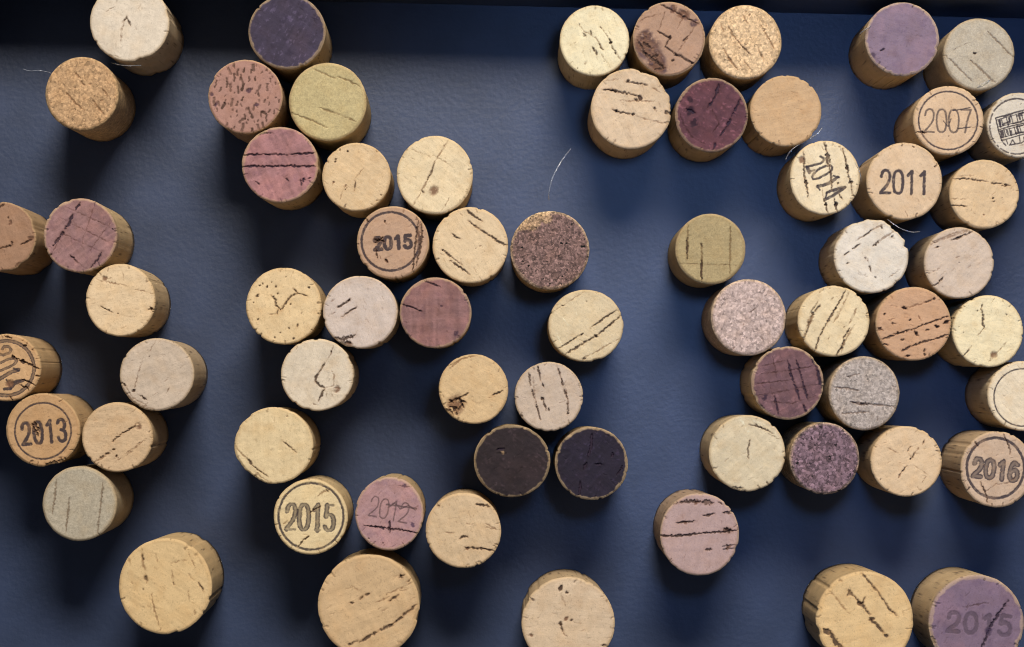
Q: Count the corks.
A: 65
